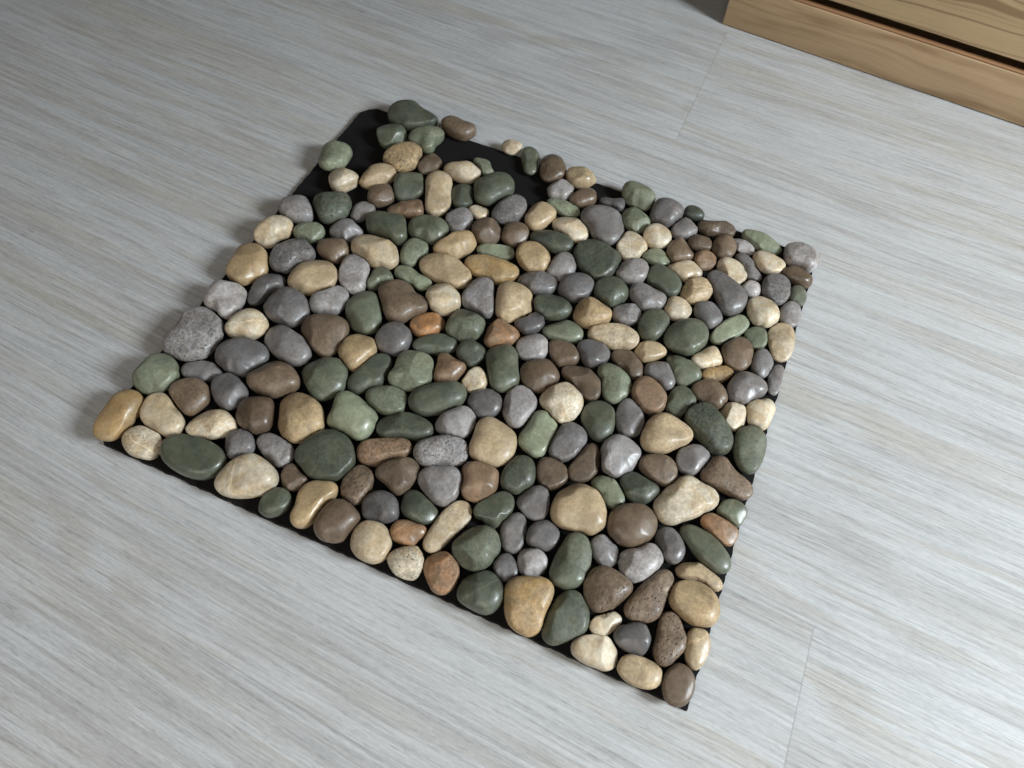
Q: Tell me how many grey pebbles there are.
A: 65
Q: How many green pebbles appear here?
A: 68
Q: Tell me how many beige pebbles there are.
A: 61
